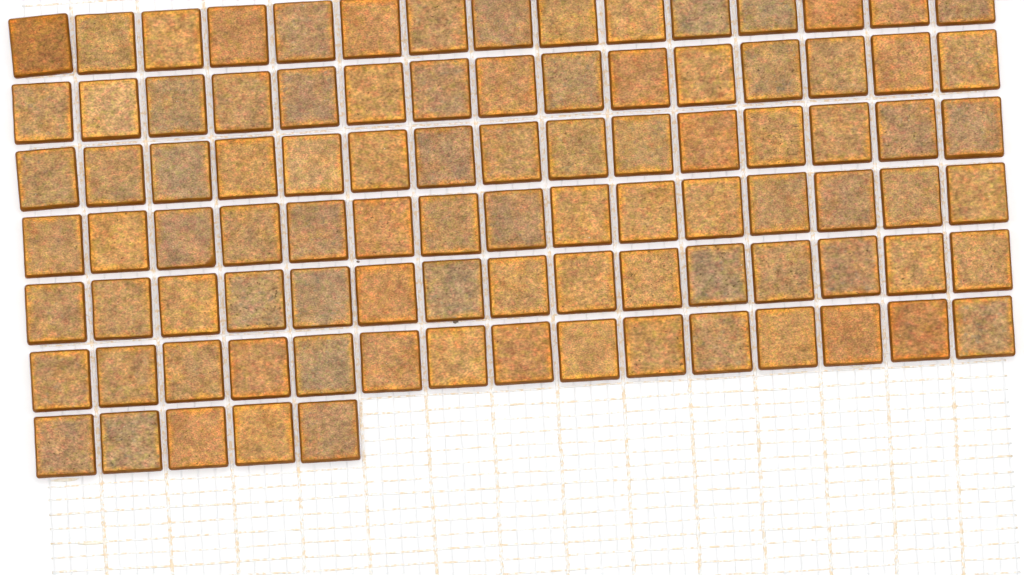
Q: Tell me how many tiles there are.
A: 95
